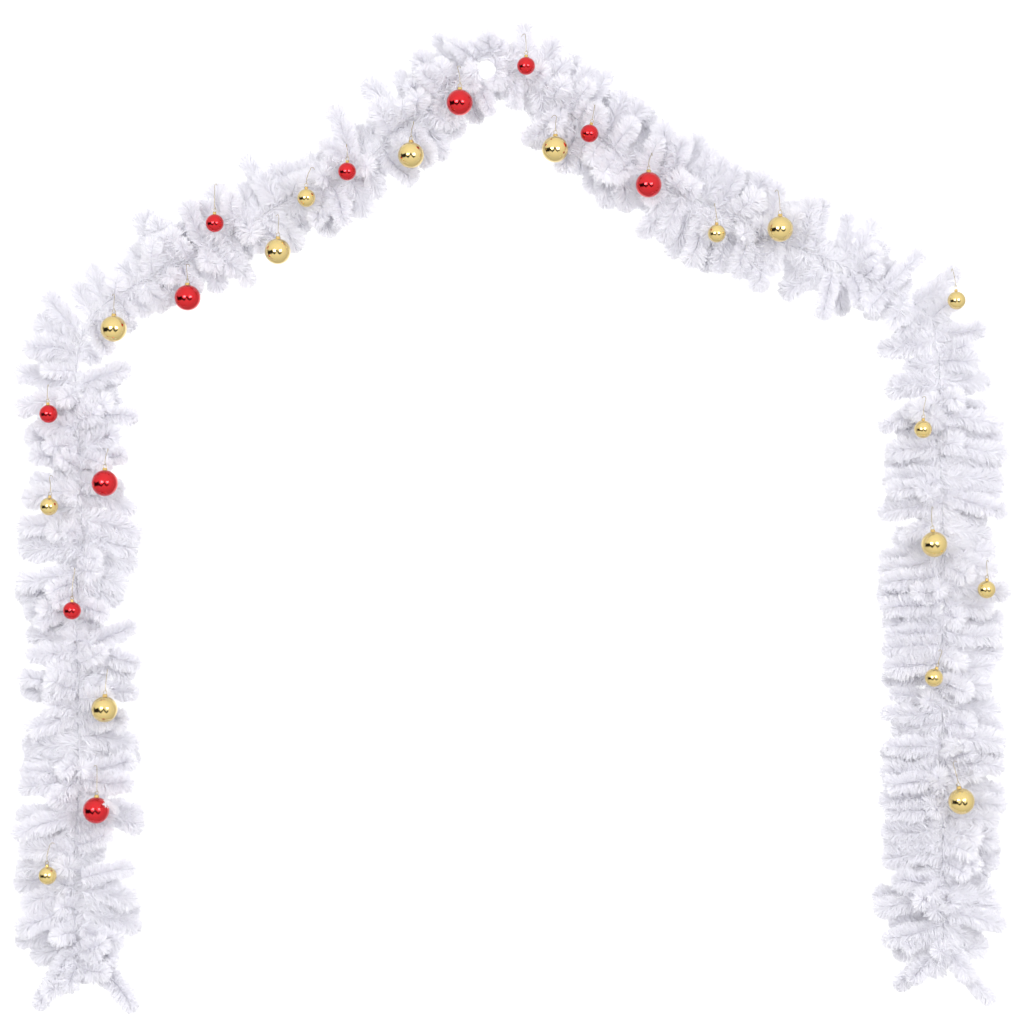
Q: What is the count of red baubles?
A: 11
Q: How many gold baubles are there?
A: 16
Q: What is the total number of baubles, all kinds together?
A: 27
